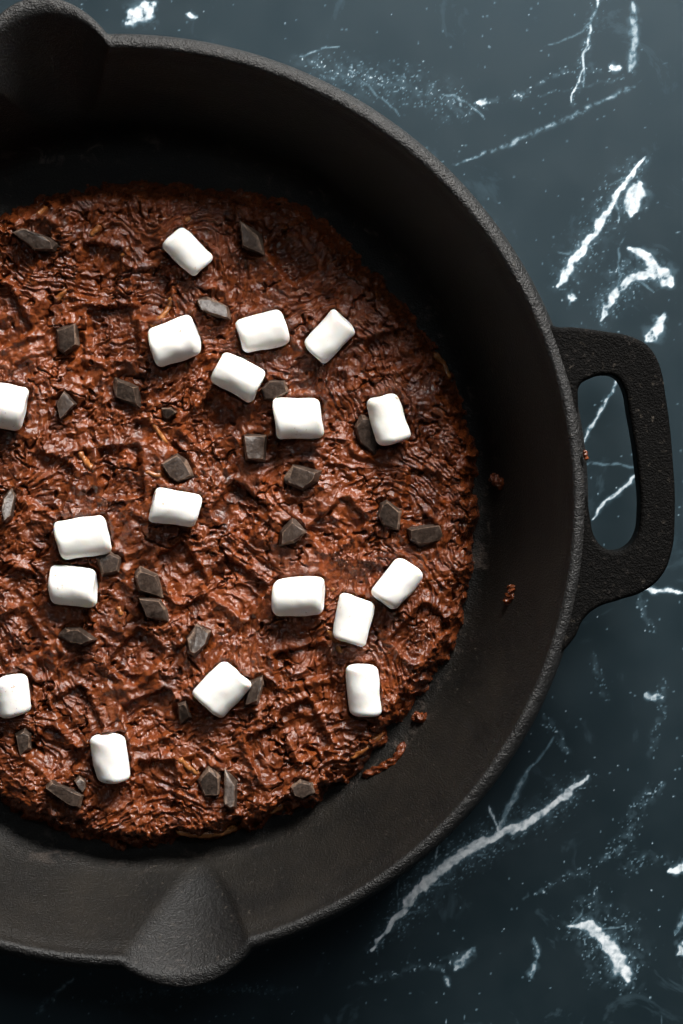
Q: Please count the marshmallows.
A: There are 18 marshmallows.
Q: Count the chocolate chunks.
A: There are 29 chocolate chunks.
